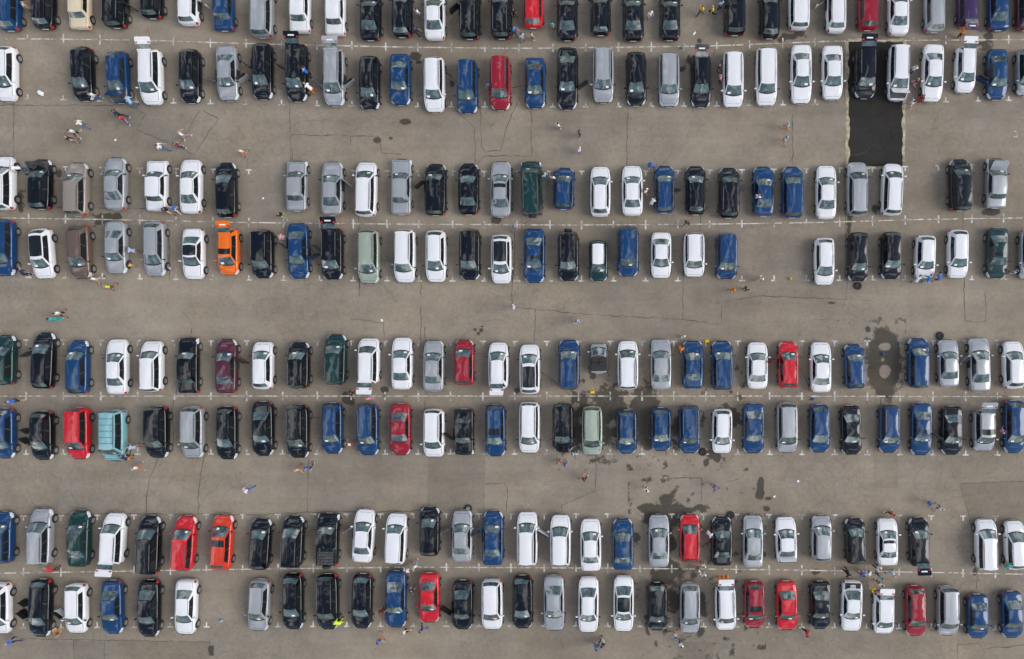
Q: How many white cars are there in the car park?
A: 68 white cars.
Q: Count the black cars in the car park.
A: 64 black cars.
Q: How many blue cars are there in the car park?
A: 42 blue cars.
